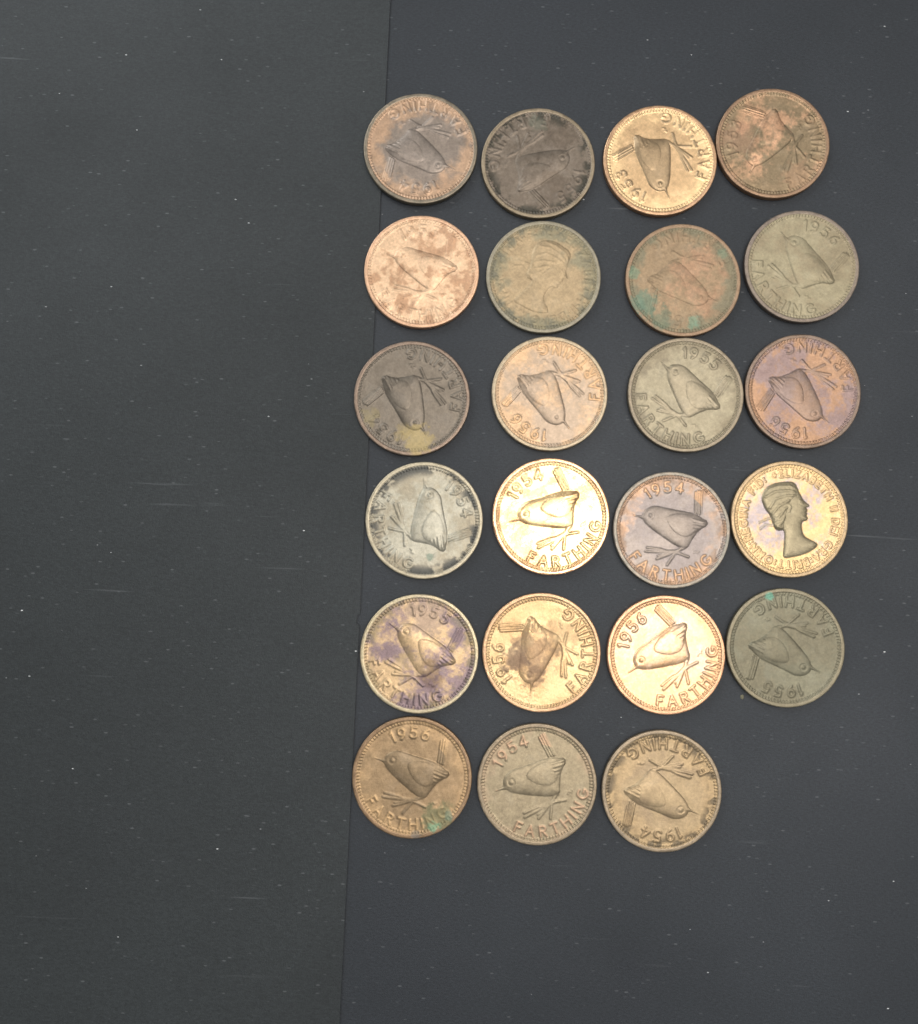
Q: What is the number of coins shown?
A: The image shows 23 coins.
